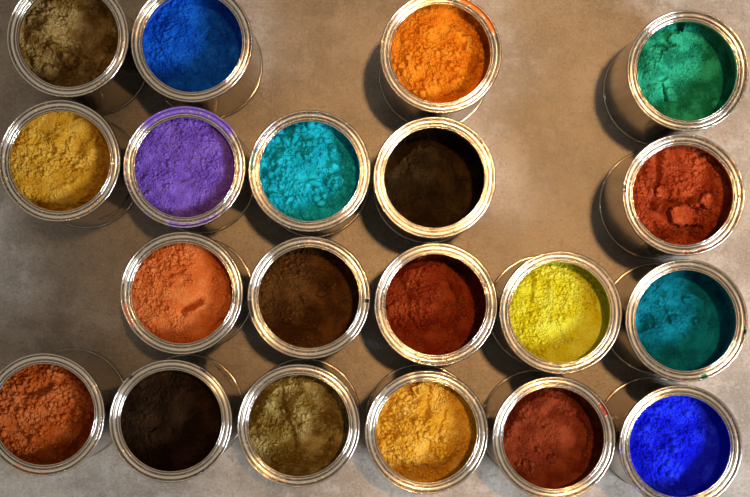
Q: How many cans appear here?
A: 20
